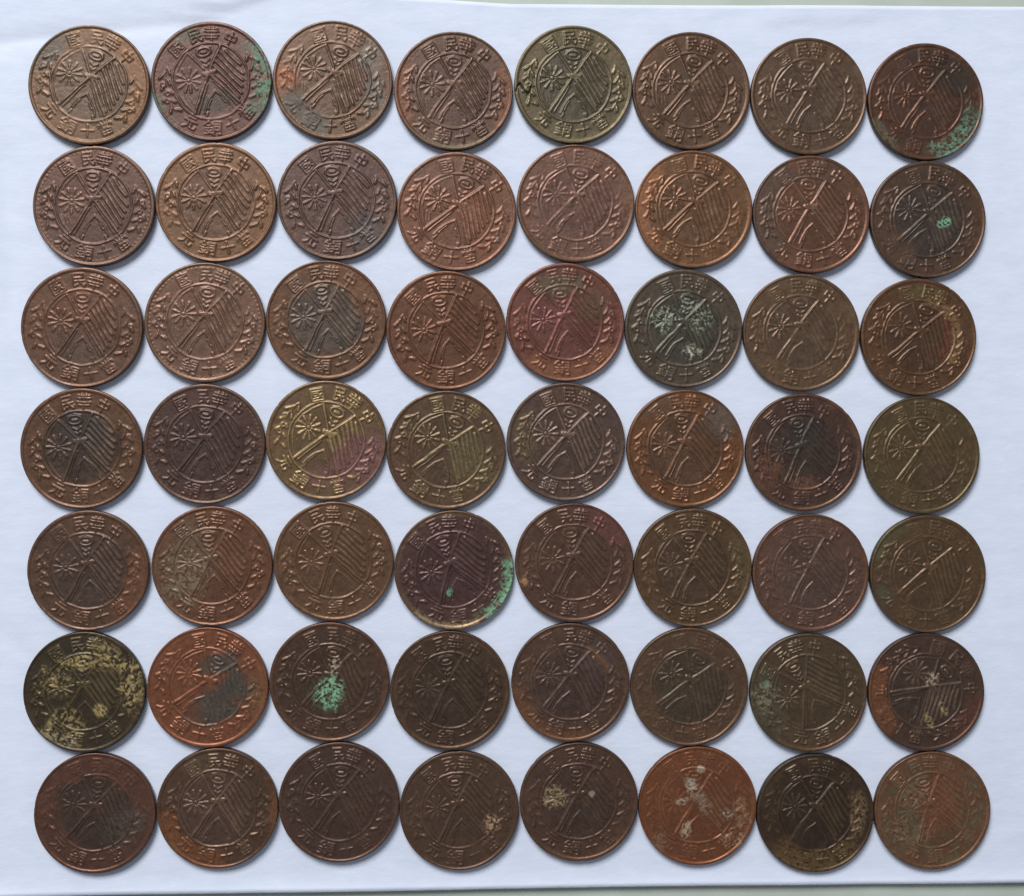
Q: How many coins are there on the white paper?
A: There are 56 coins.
